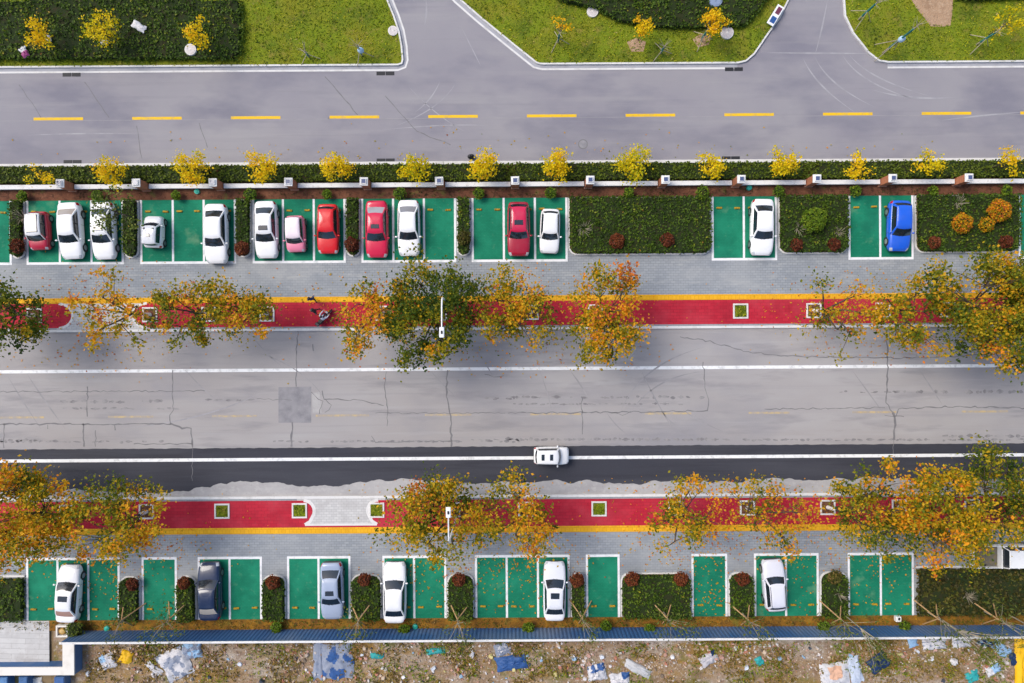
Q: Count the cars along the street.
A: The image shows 21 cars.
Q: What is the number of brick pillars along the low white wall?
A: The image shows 13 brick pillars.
